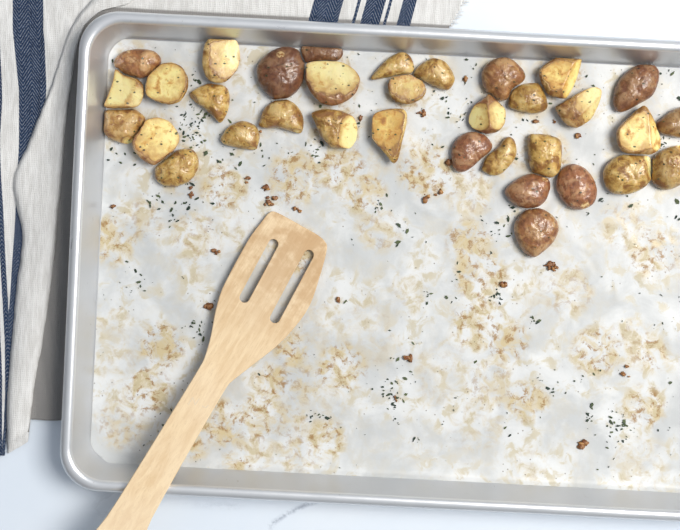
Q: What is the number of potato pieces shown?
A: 34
